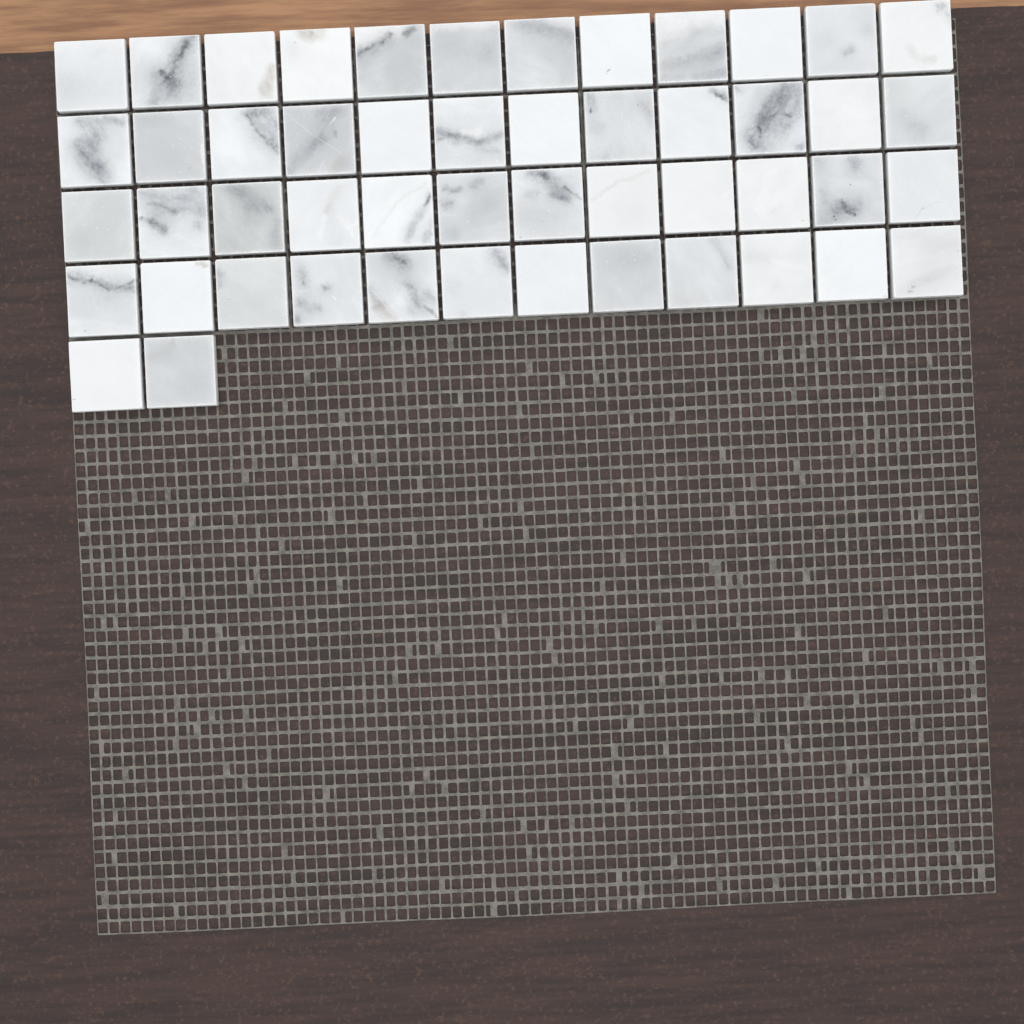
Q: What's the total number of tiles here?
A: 50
